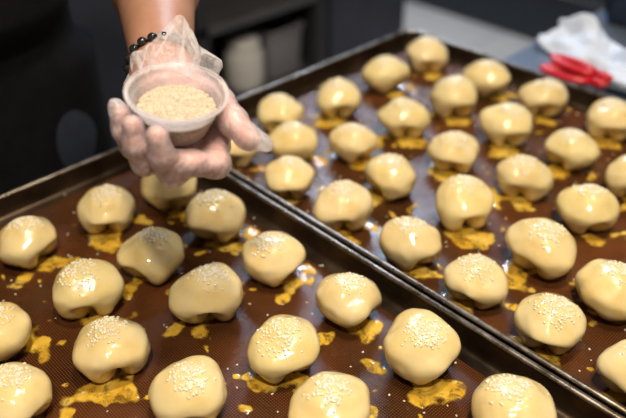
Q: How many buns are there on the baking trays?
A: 45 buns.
